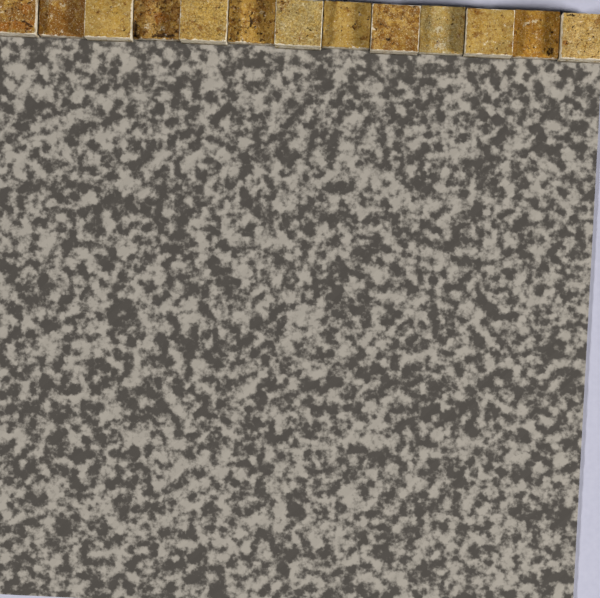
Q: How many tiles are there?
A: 13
